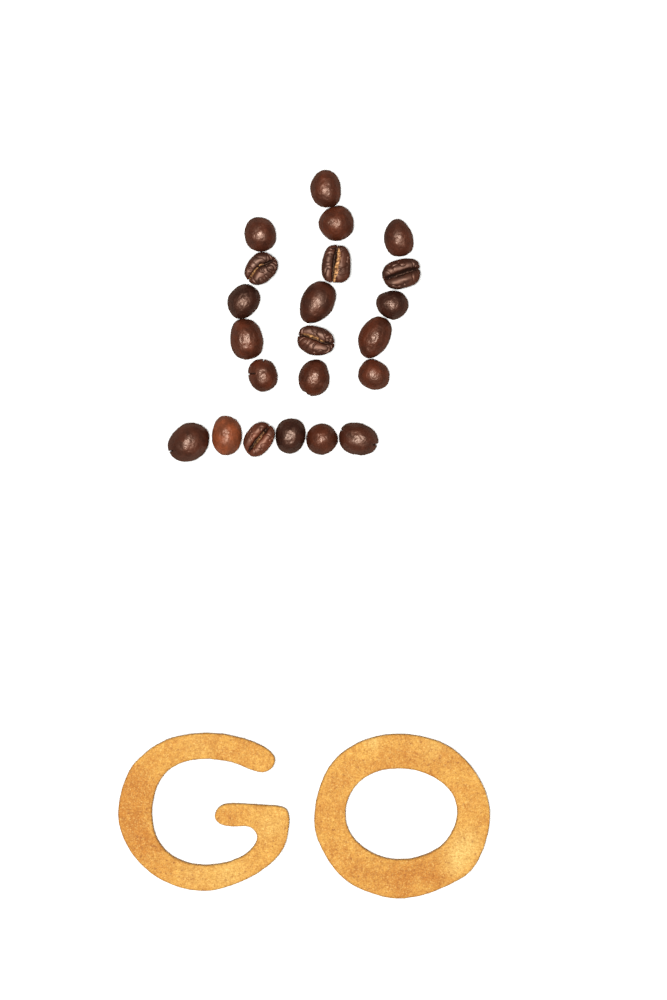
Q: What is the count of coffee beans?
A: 22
